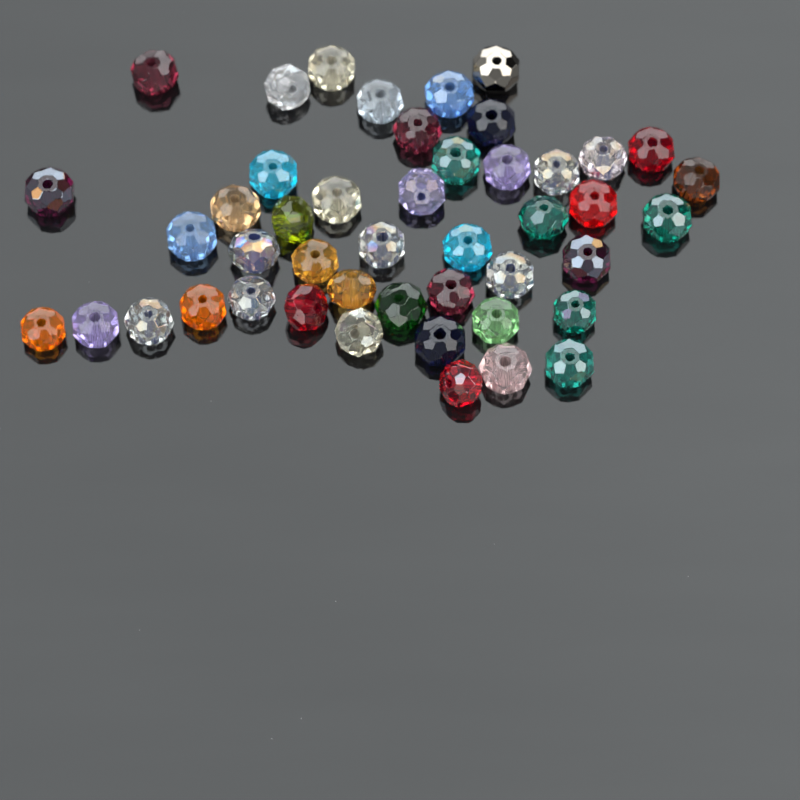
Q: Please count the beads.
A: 46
